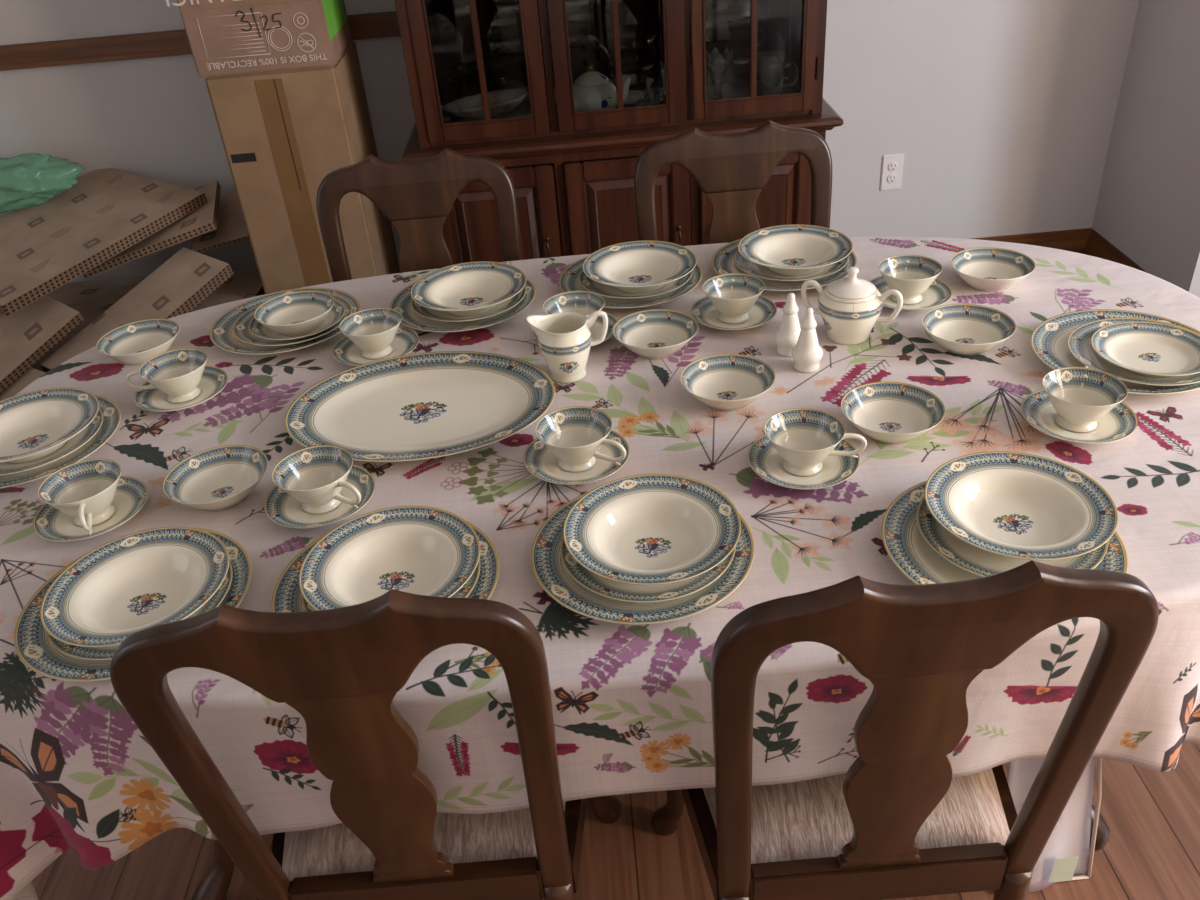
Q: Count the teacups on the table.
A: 10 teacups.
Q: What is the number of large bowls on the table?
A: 8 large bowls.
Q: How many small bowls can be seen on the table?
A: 8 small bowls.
